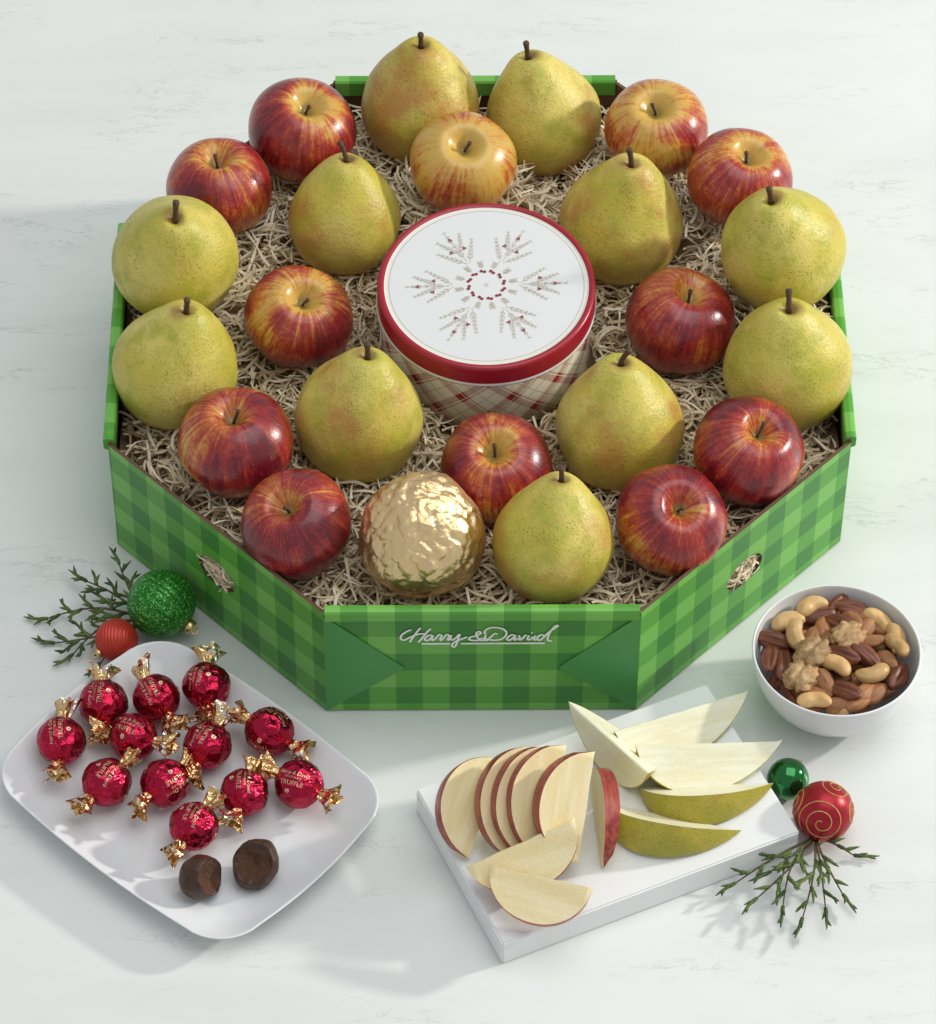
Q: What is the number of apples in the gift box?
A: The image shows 12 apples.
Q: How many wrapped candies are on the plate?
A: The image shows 12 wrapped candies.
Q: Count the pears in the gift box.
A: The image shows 11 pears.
